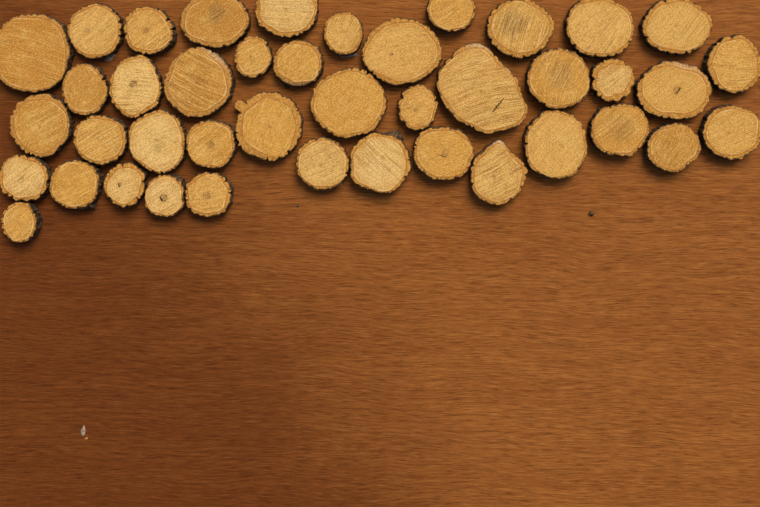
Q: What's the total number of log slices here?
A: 42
